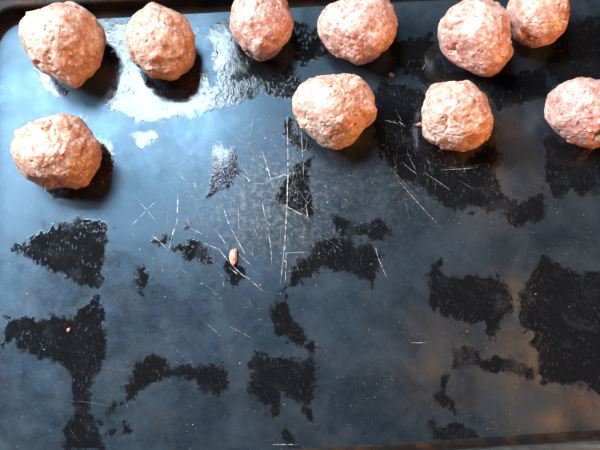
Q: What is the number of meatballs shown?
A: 10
